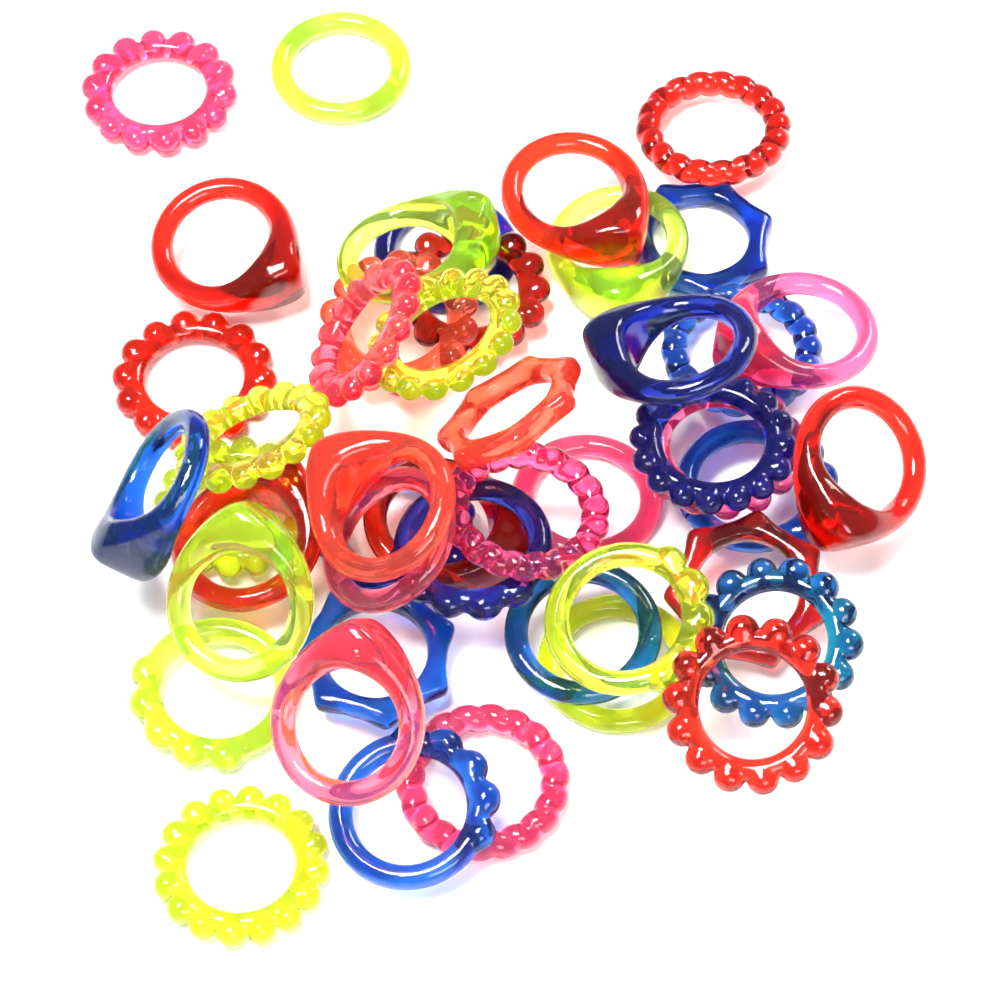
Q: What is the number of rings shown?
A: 46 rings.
